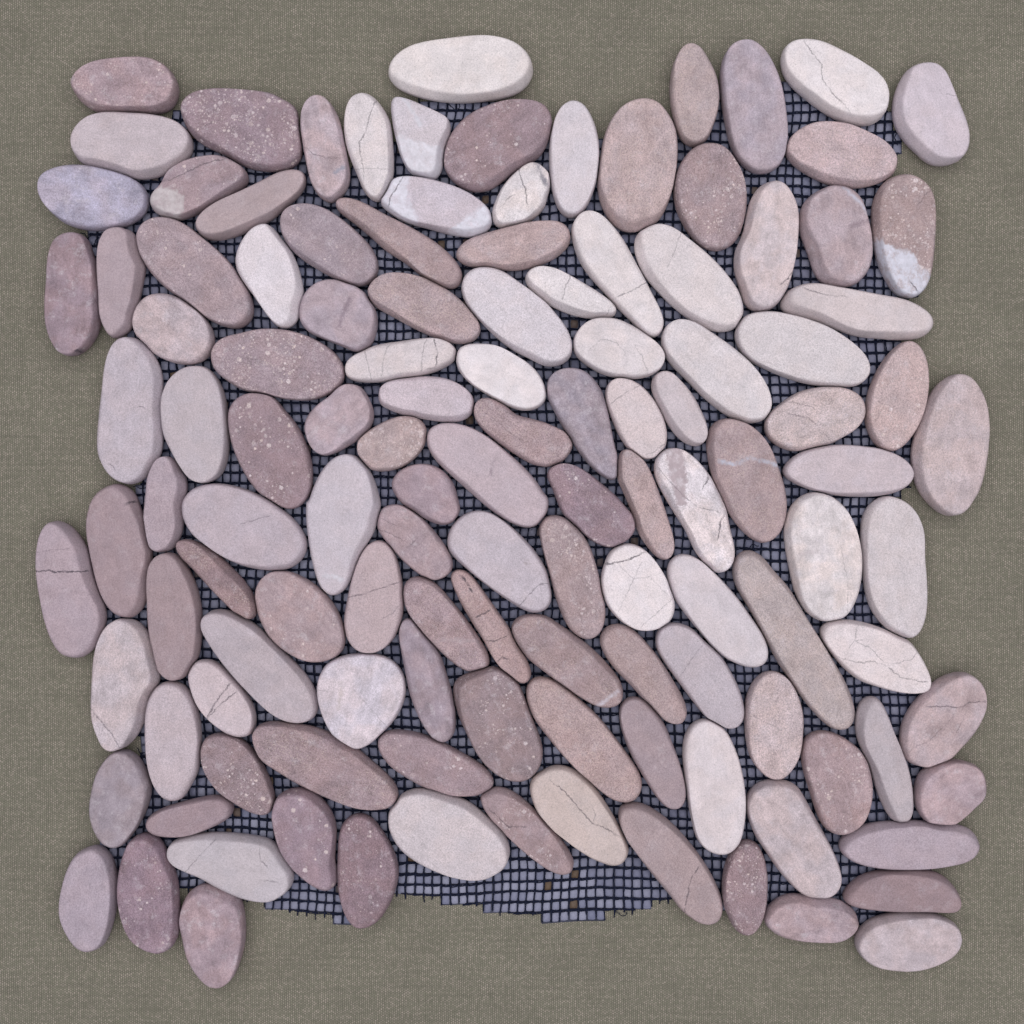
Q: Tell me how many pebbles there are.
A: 124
